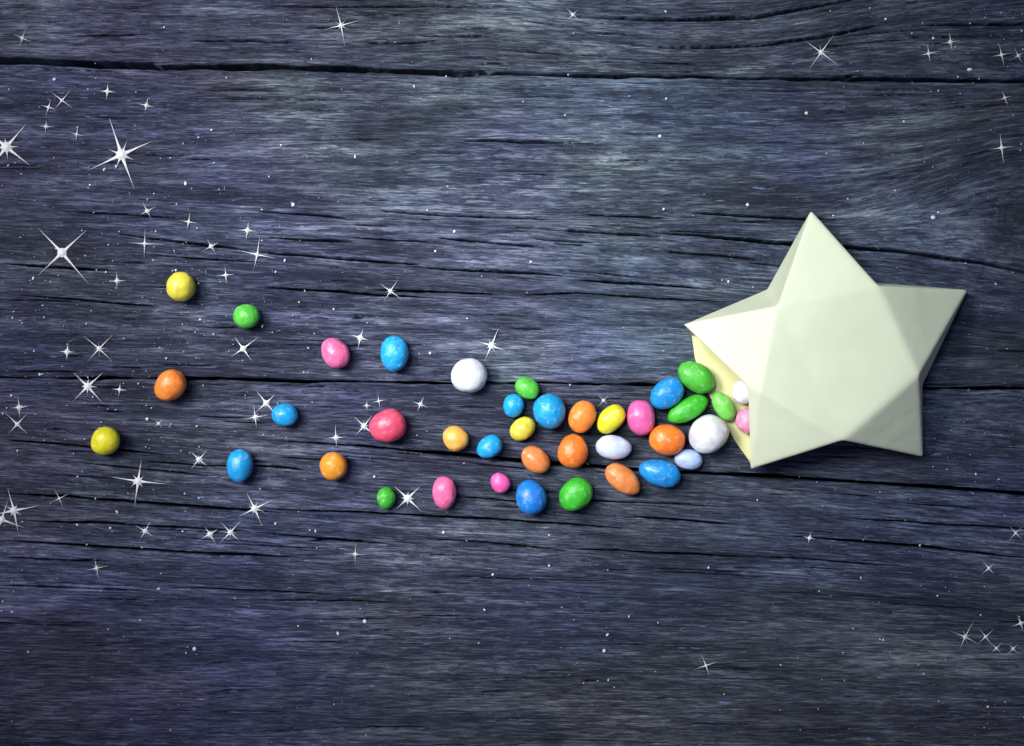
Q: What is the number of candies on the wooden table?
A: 39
